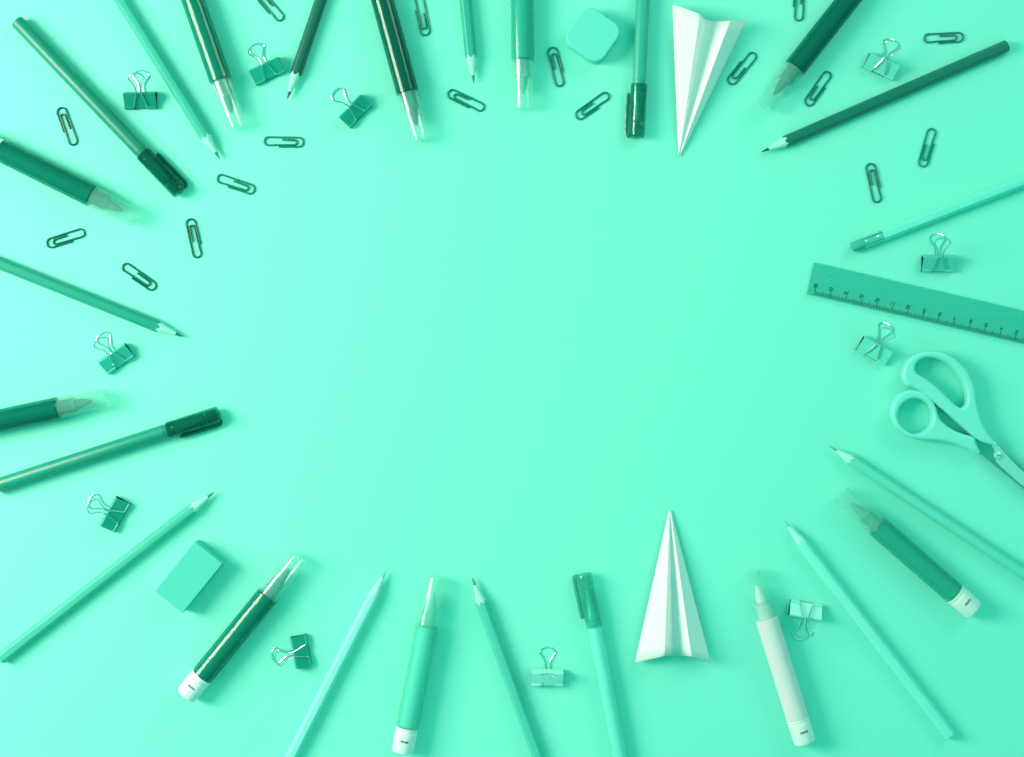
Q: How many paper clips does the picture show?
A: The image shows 17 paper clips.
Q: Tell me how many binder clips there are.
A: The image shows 11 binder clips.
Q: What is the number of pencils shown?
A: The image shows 11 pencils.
